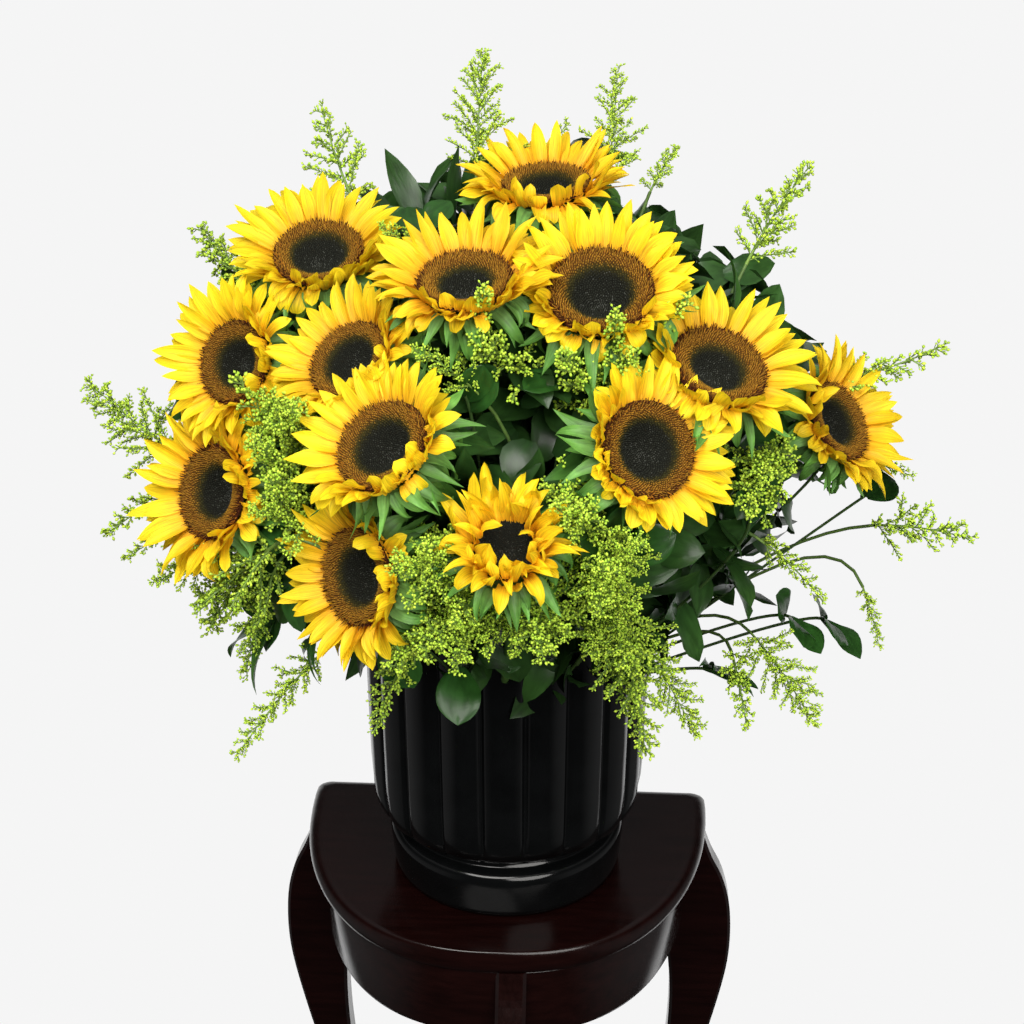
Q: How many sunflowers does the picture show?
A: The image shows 13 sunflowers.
